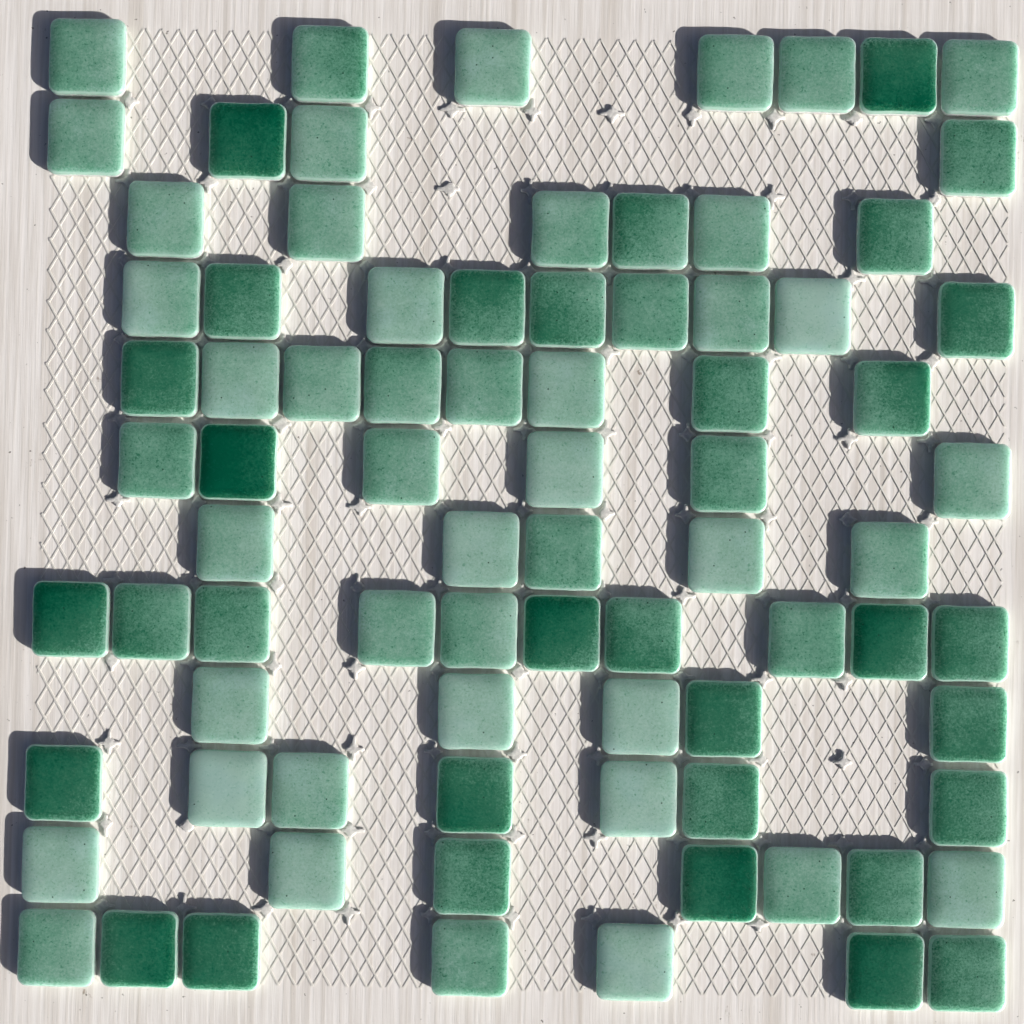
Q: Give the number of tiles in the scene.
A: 81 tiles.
